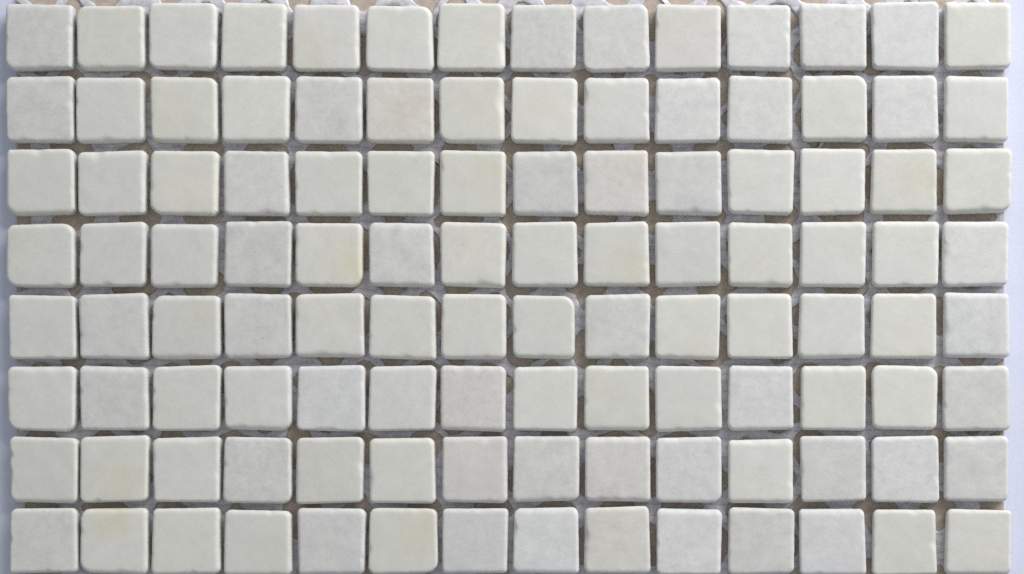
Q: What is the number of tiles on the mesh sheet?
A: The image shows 112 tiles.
